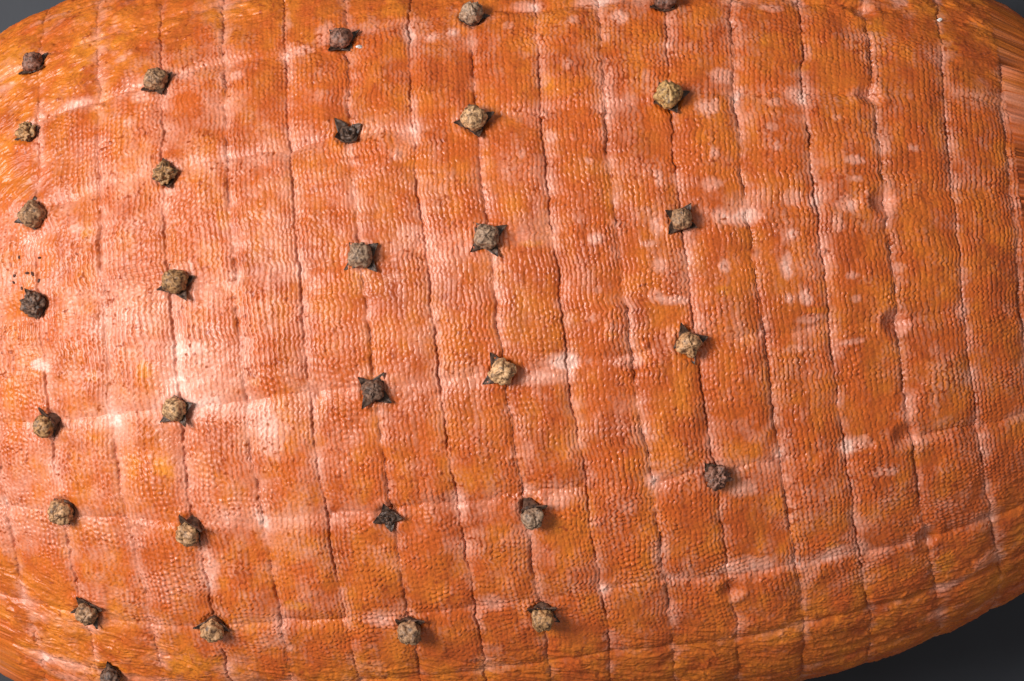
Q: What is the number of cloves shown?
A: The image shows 31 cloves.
